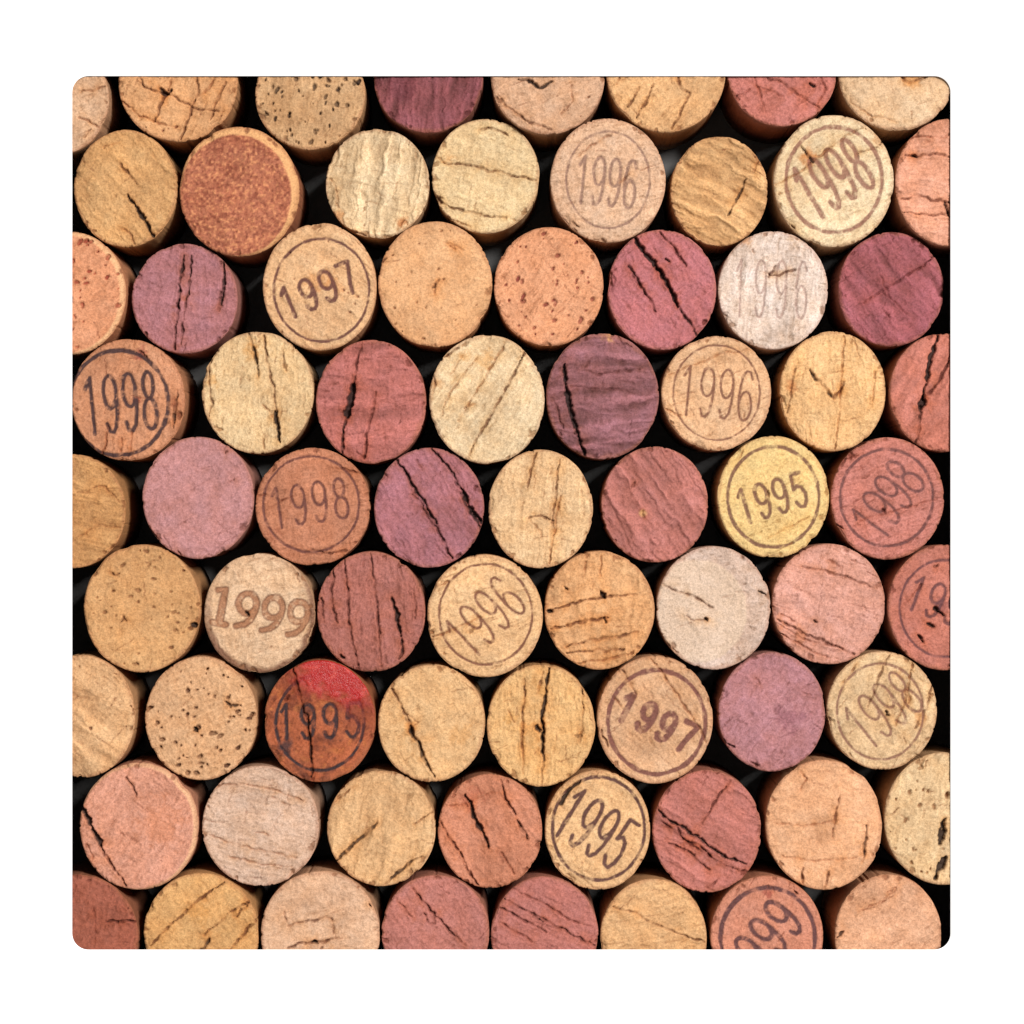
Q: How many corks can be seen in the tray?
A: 72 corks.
